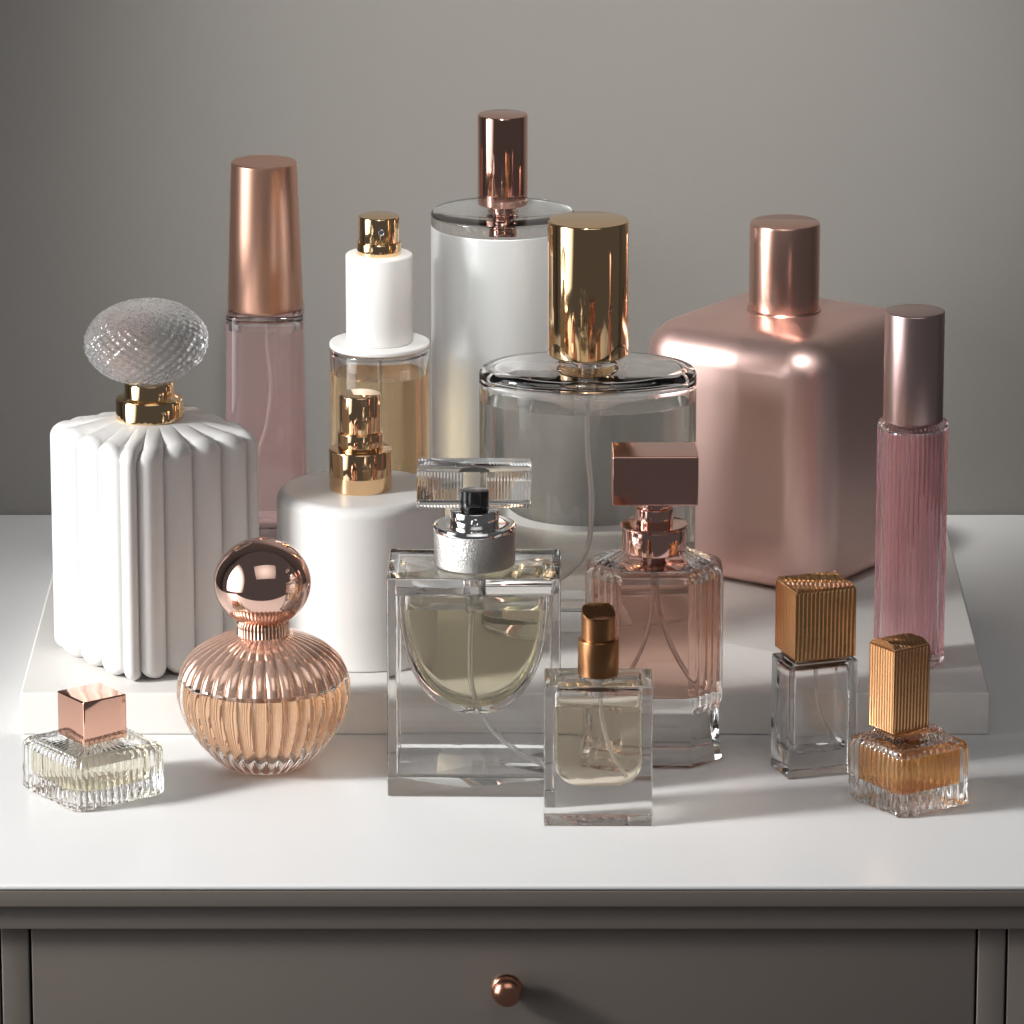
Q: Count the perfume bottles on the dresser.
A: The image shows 15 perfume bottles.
